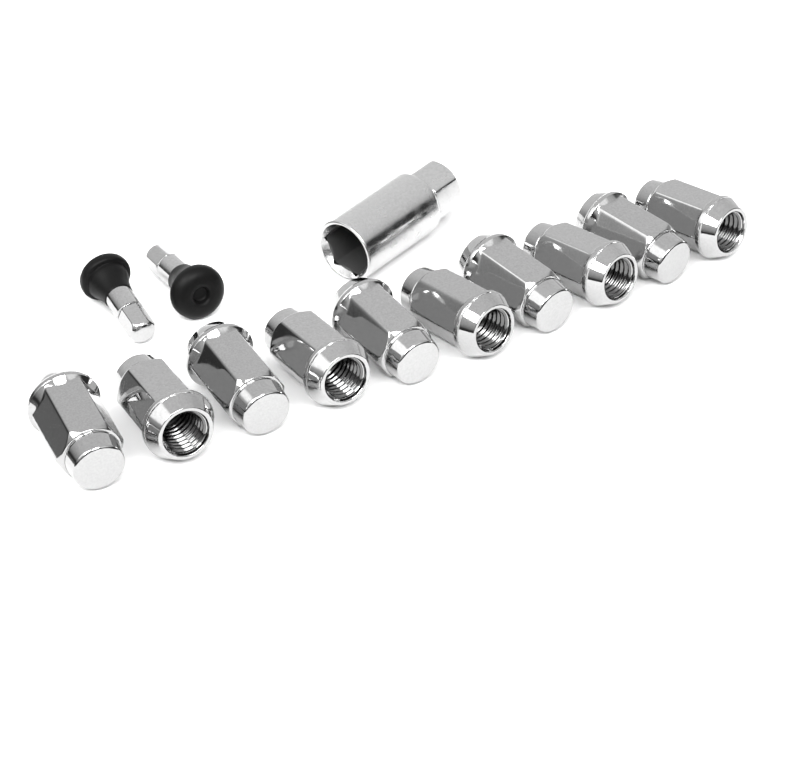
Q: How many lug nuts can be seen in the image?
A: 10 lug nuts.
